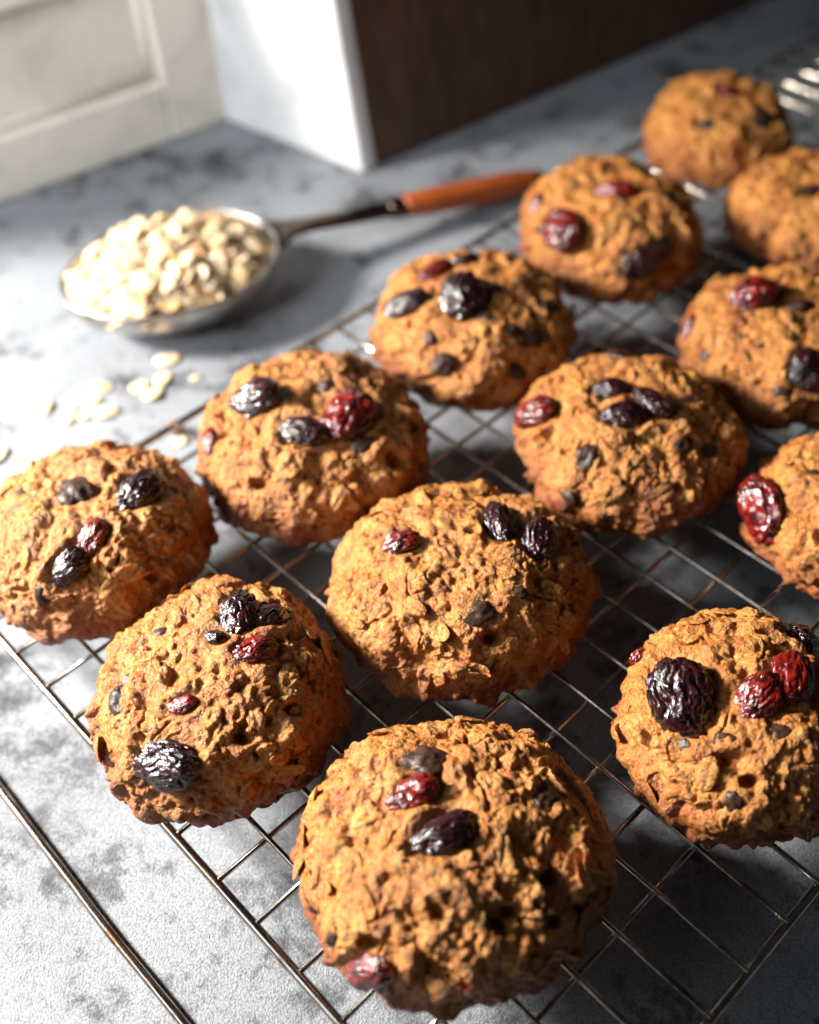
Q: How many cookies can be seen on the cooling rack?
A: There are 13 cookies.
